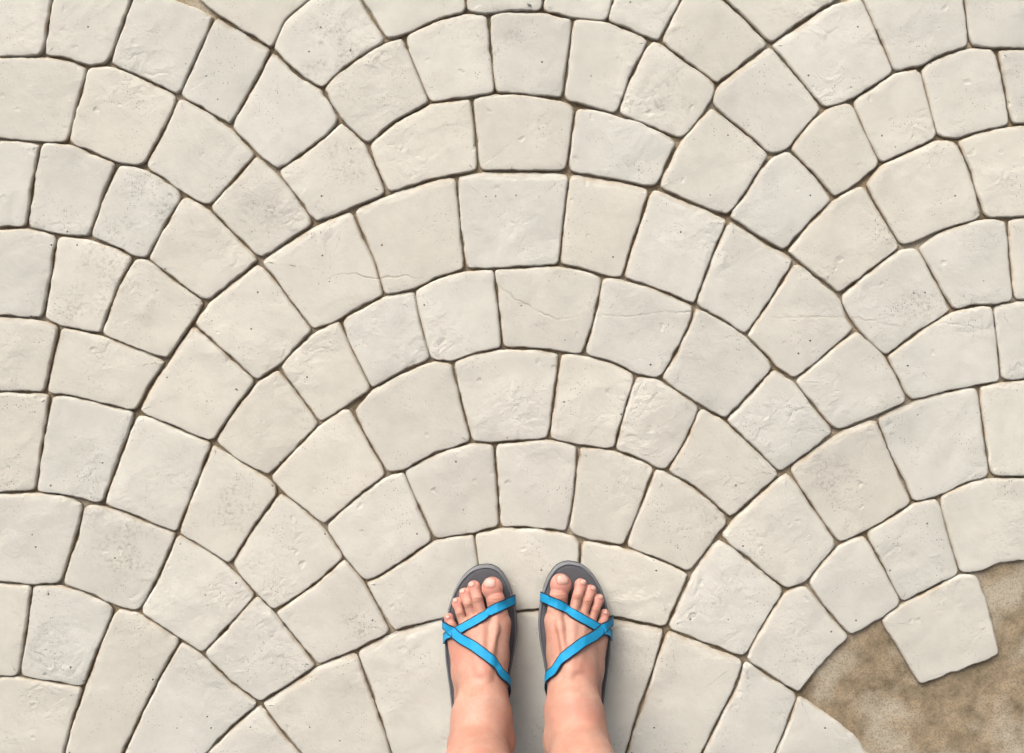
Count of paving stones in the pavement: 118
